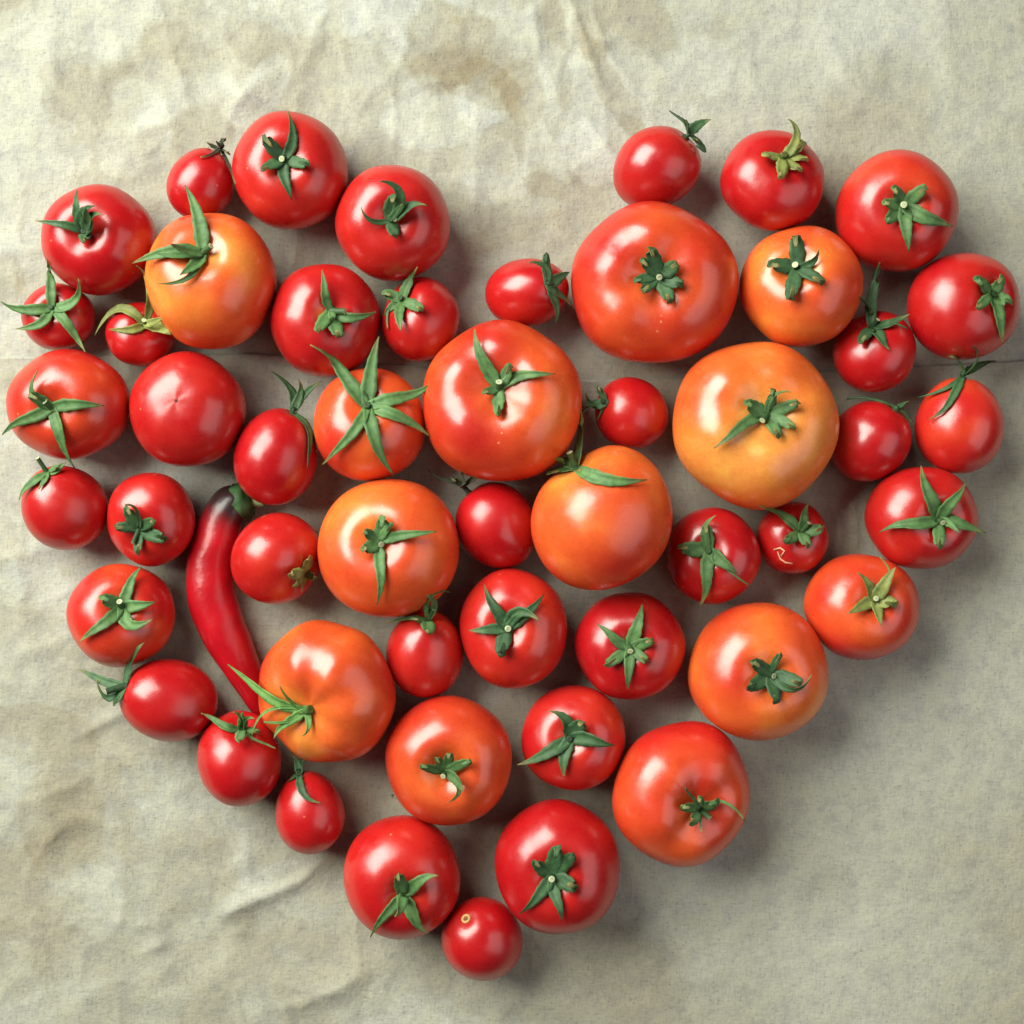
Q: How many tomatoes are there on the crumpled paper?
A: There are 51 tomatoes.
